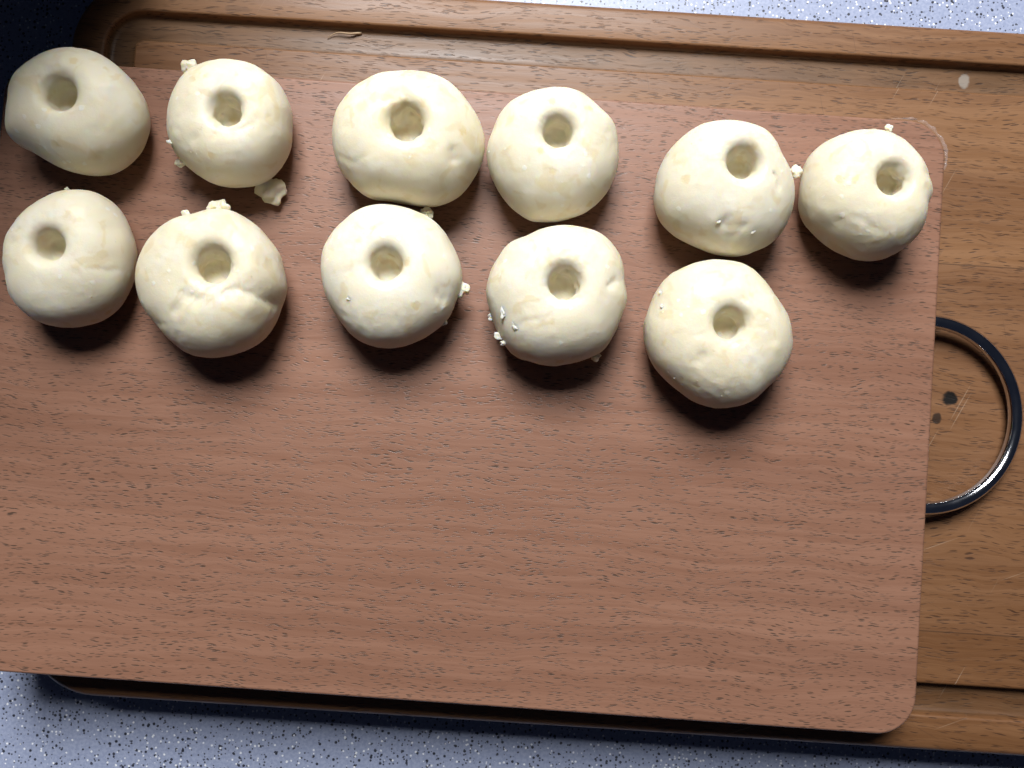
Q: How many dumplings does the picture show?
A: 11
